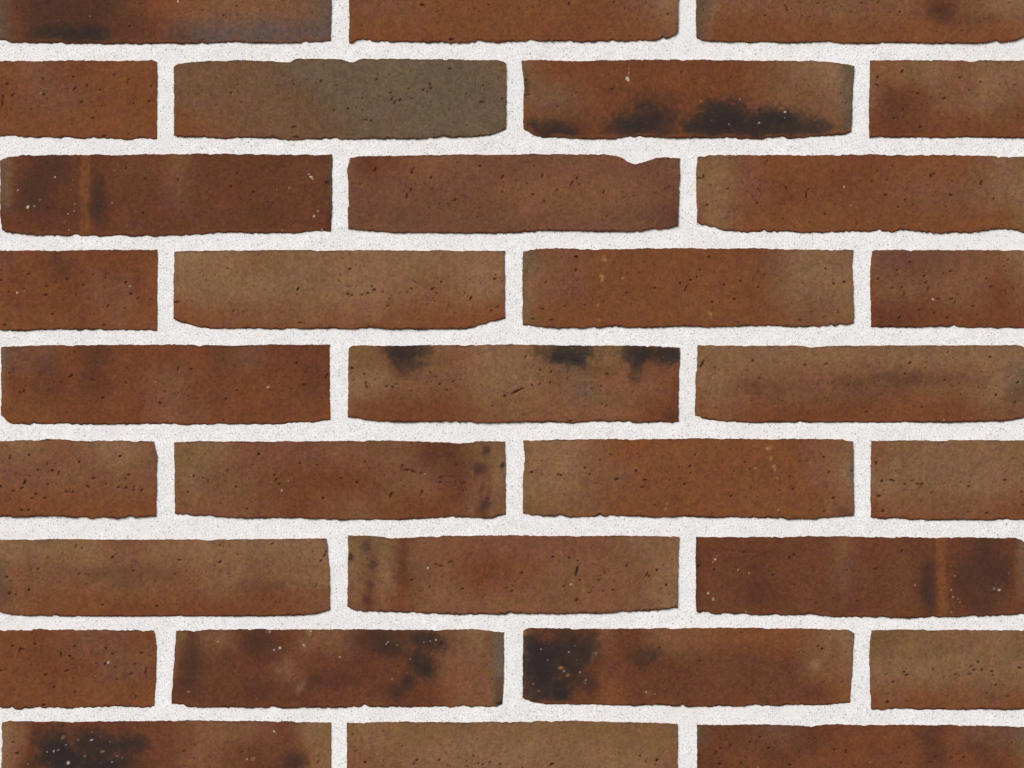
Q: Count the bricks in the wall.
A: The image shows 31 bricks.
